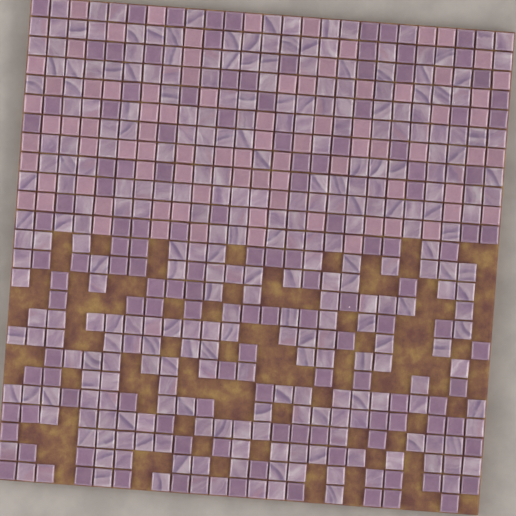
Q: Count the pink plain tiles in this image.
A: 84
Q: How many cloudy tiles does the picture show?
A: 186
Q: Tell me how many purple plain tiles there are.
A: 131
